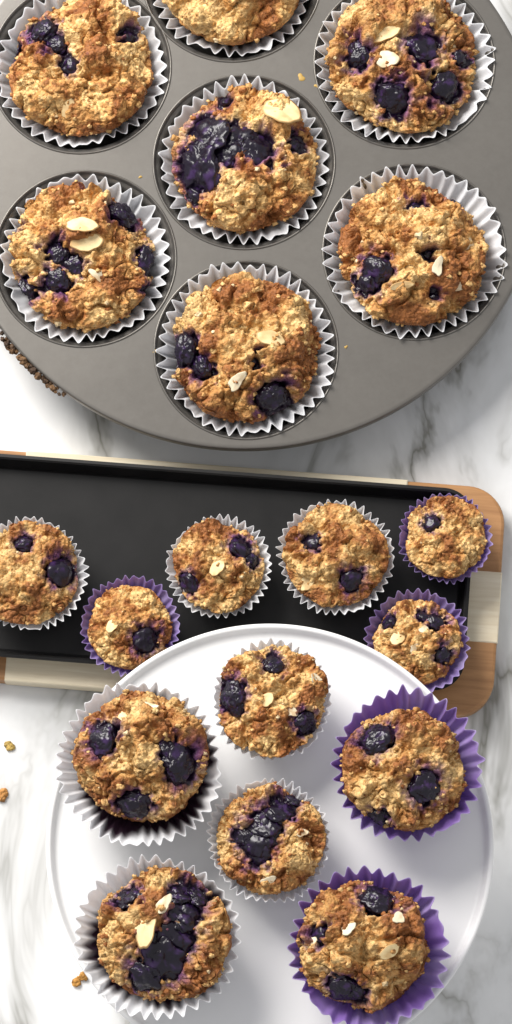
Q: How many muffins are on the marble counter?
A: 19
